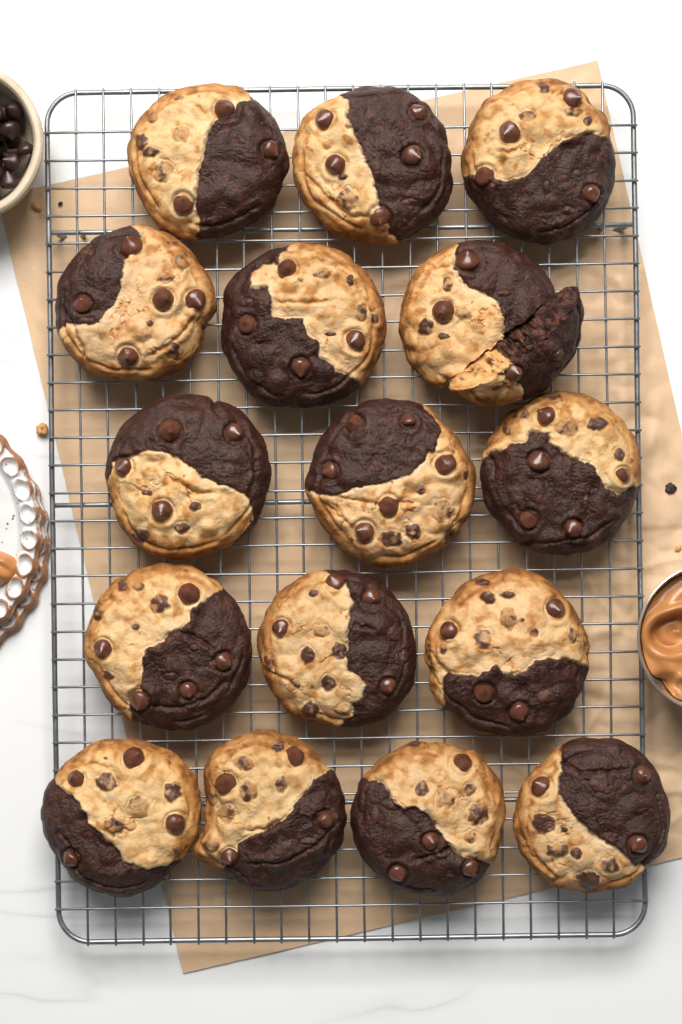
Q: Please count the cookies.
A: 16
